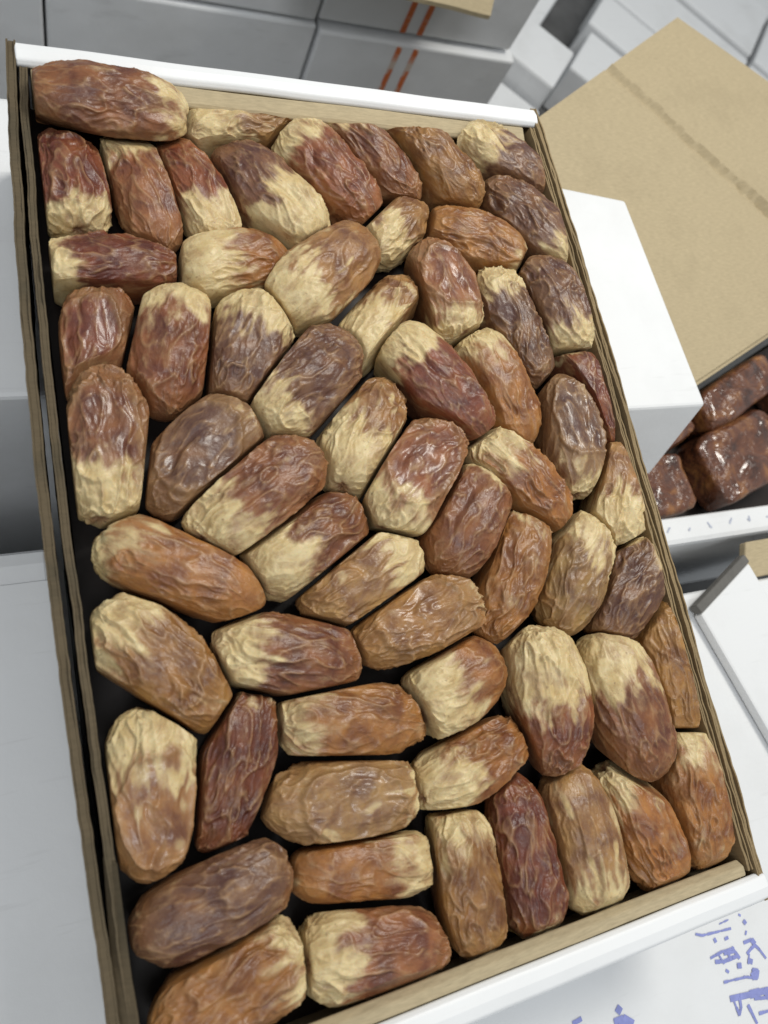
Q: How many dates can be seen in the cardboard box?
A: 63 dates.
